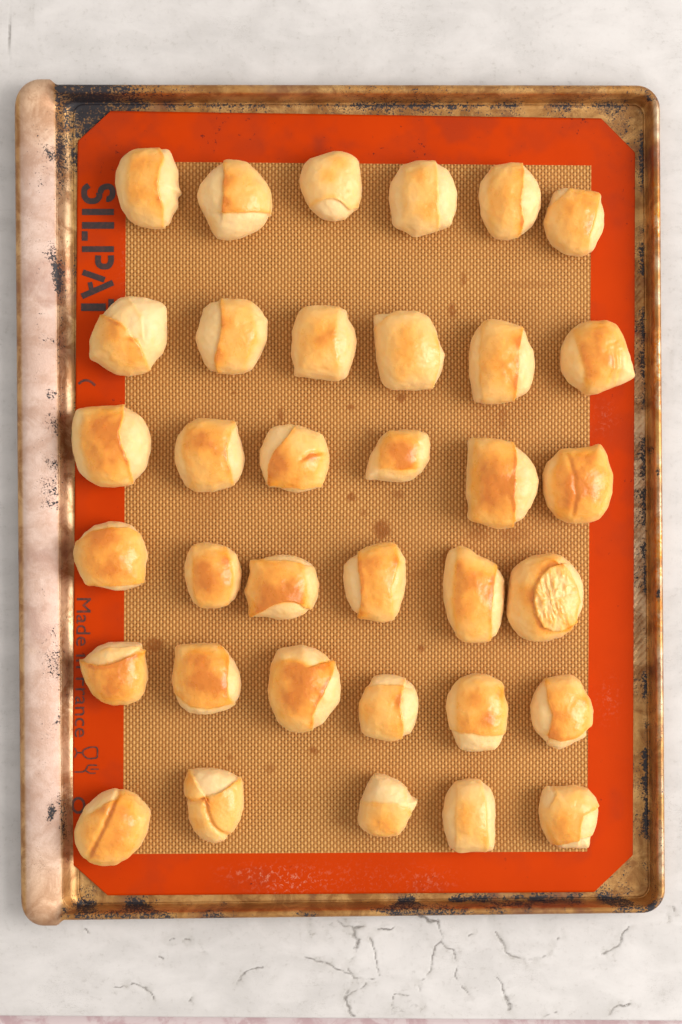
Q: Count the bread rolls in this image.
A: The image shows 35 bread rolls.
